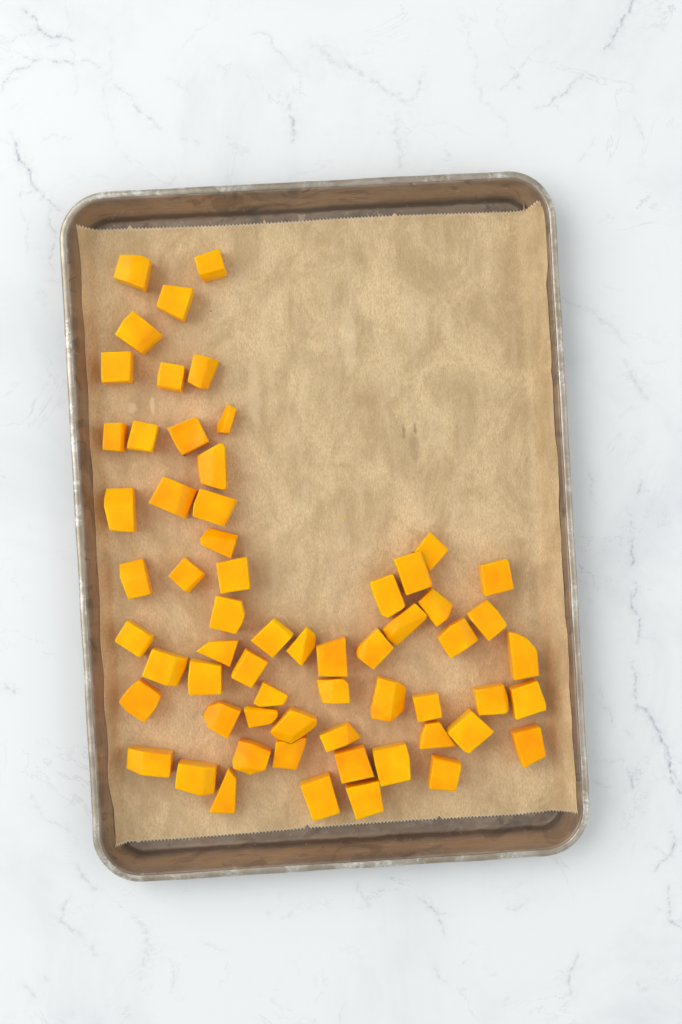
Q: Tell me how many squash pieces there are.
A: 62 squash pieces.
